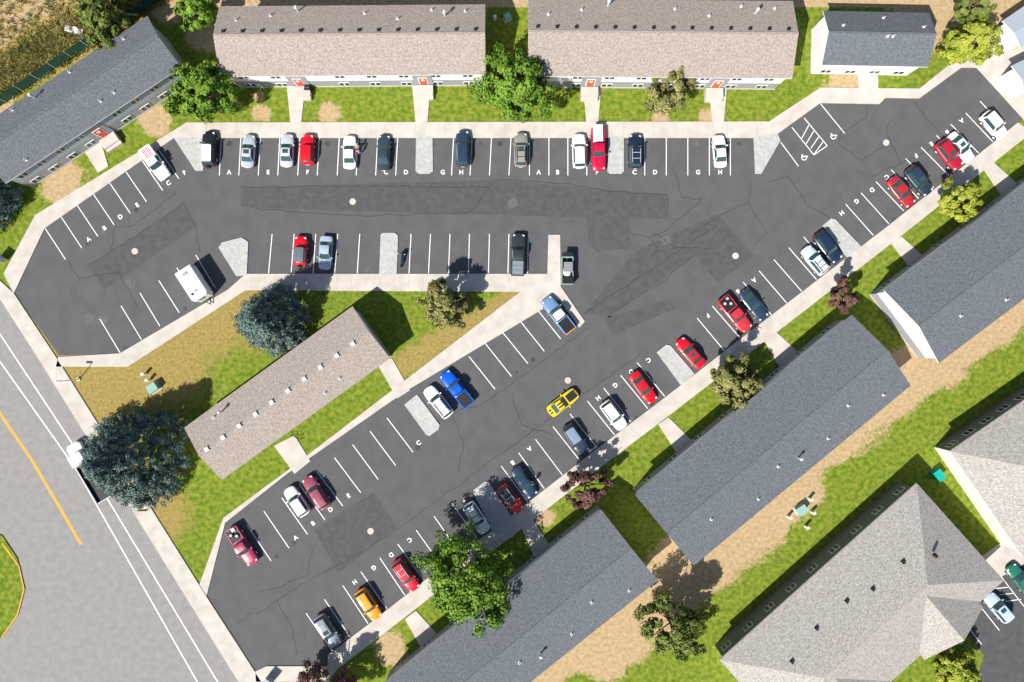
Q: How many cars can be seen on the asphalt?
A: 37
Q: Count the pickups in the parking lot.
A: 7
